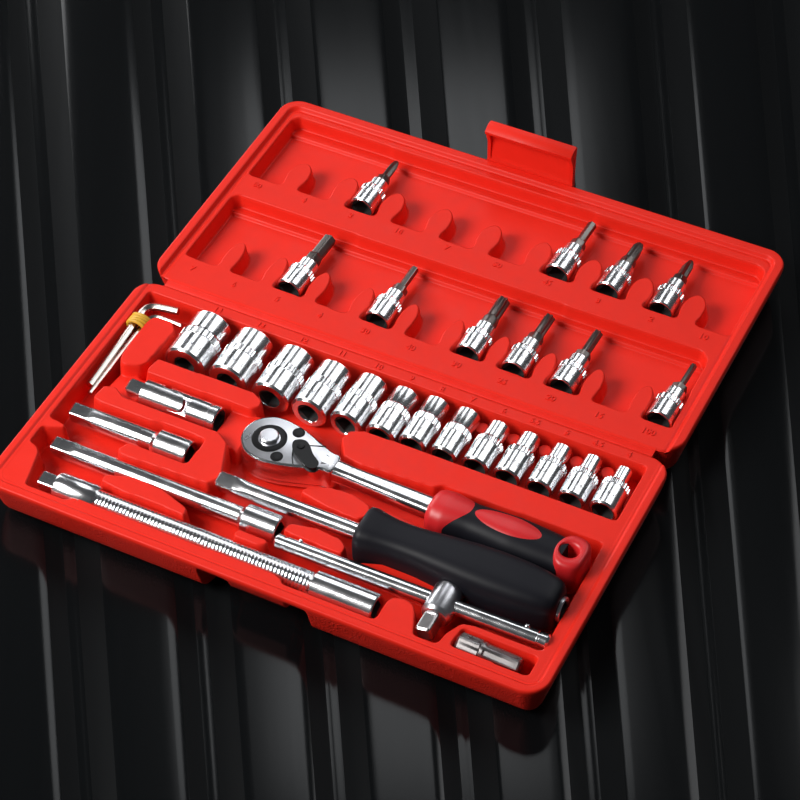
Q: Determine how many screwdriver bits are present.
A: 10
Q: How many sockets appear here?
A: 13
